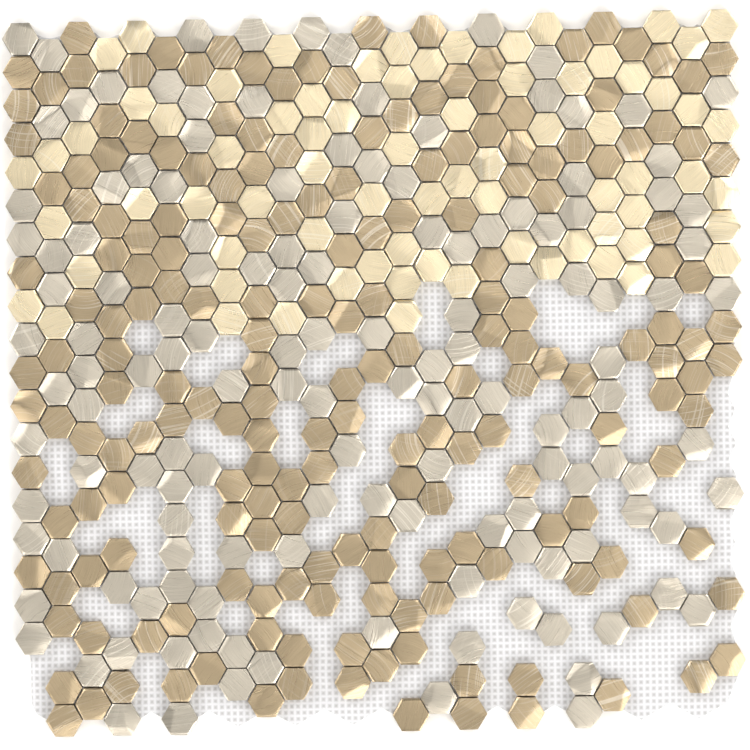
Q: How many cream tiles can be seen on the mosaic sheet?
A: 74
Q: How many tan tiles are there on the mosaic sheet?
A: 196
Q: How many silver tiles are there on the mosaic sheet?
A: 140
